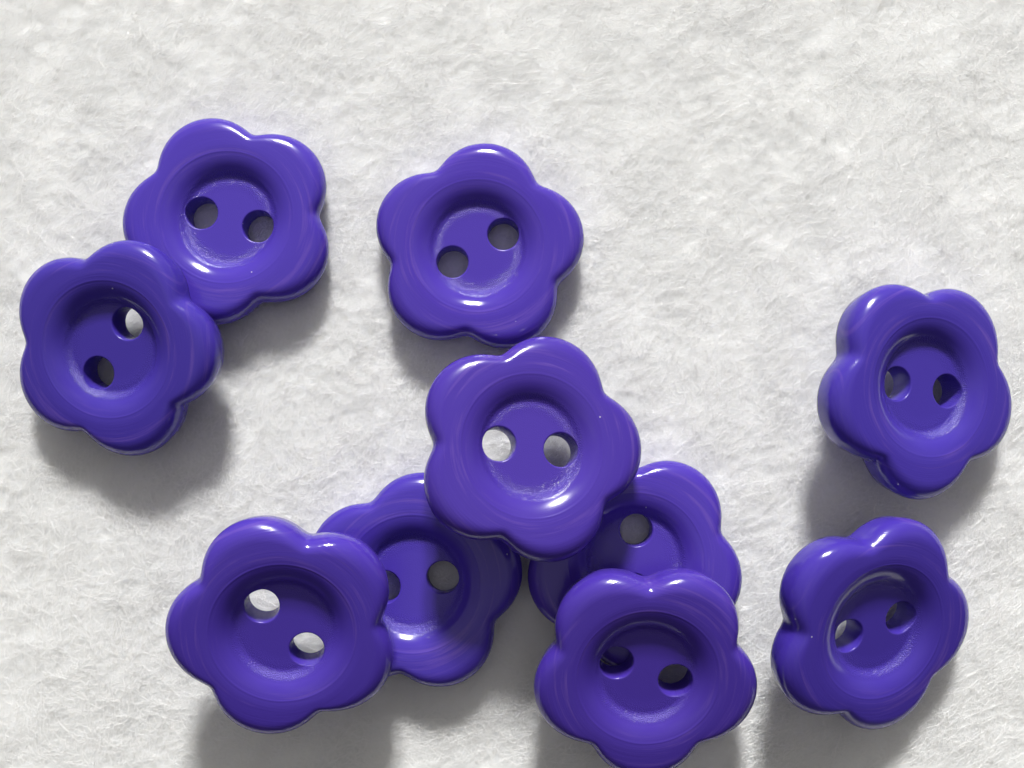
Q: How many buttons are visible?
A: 10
